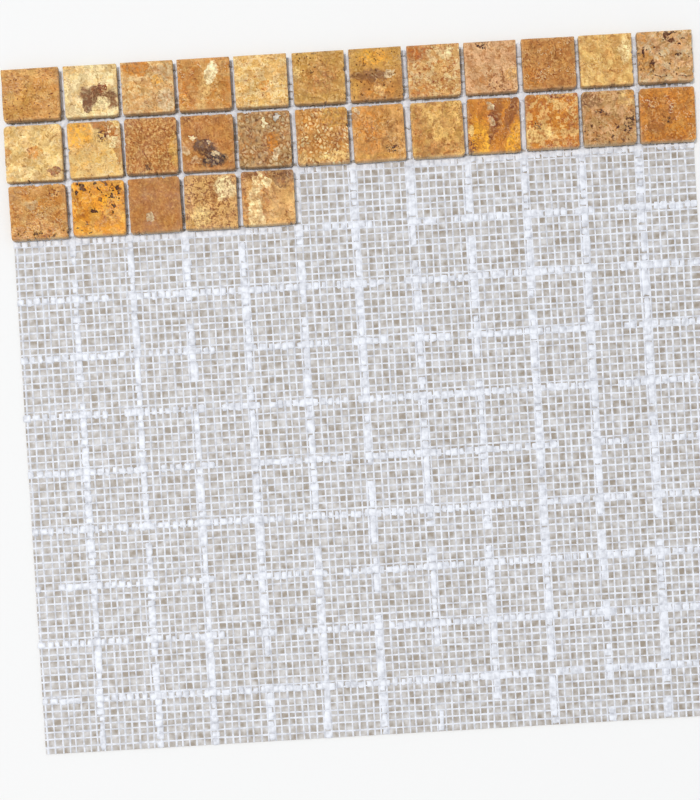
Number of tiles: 29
